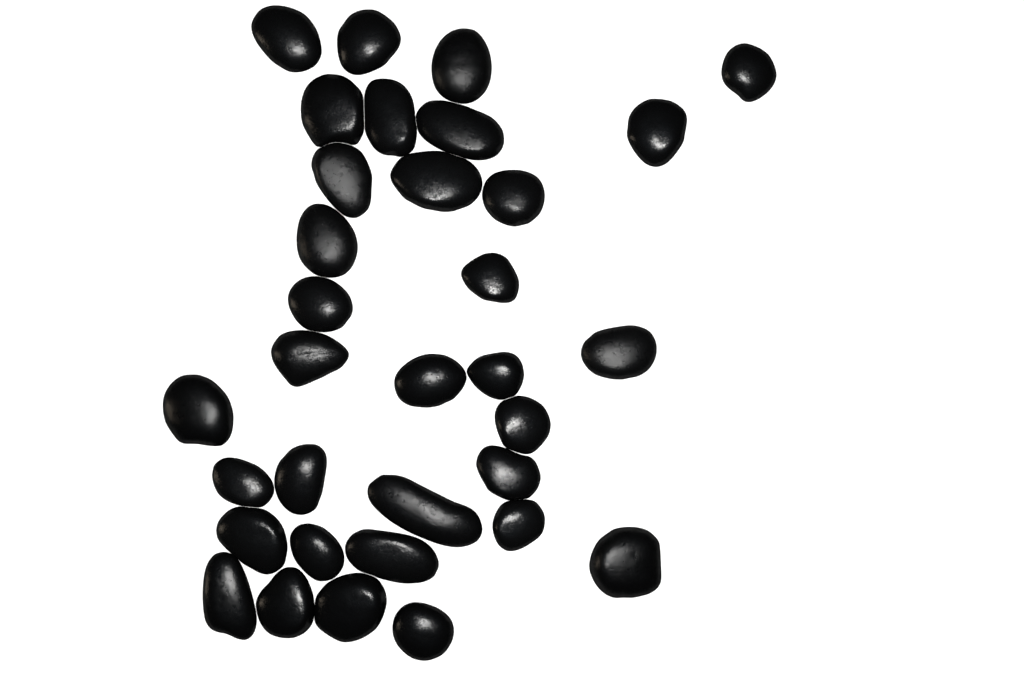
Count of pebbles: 33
